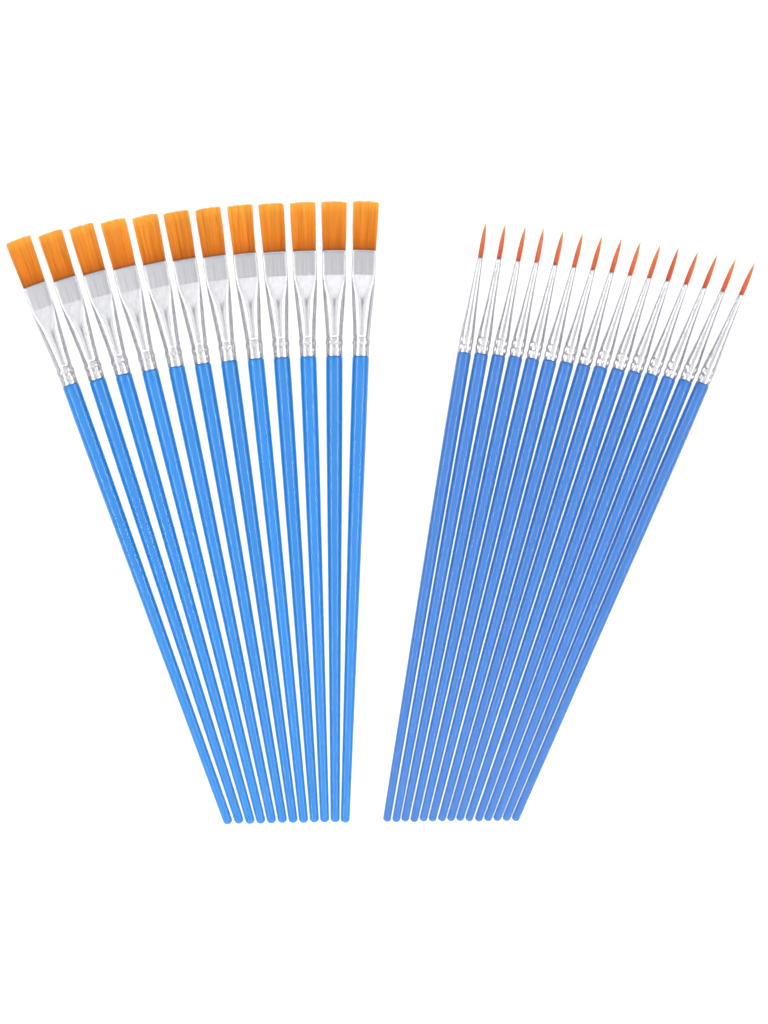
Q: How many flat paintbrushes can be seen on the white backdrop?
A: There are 12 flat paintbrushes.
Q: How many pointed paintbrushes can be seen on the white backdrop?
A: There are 15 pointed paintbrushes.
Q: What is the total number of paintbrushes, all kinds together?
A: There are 27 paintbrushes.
